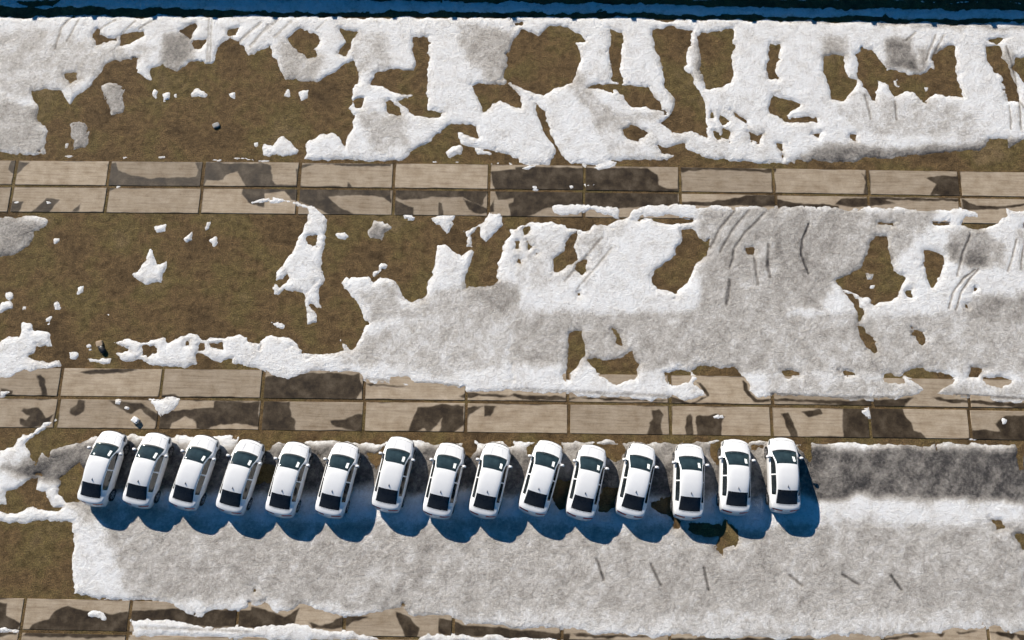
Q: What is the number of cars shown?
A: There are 15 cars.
